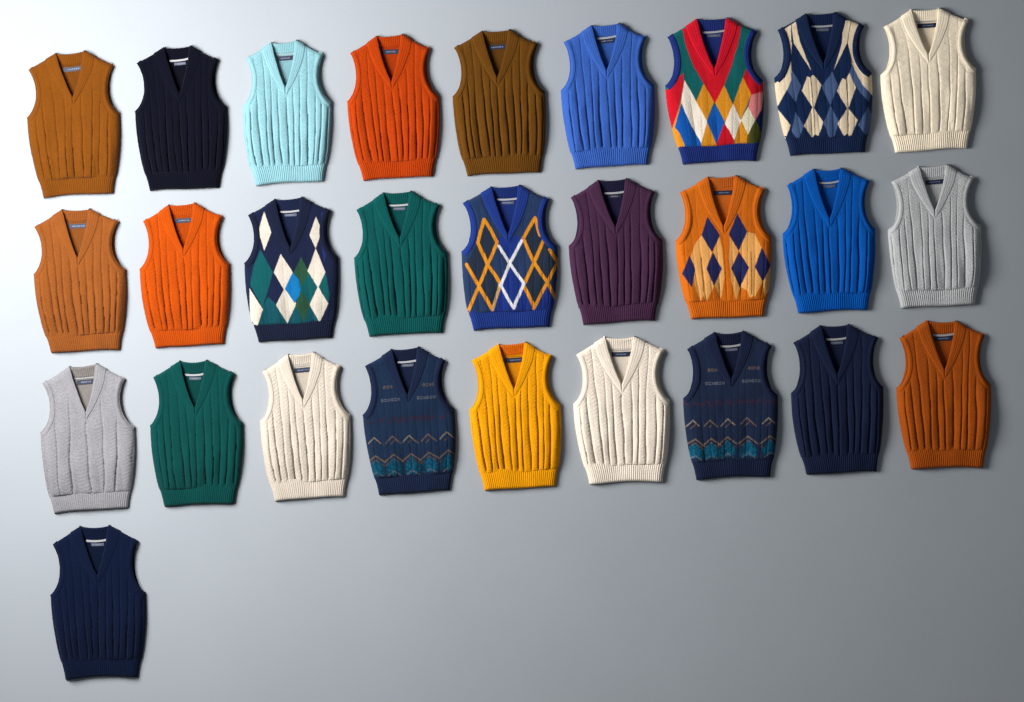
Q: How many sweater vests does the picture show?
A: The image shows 28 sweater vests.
